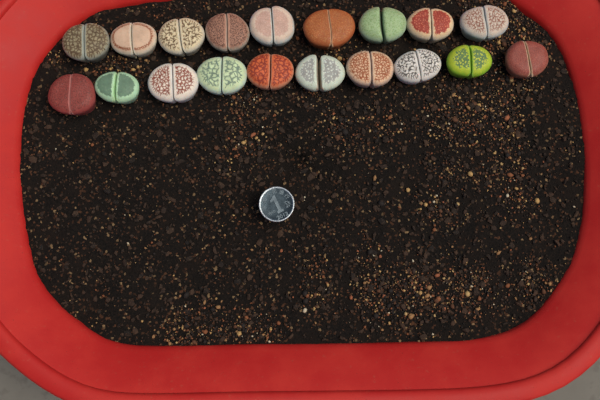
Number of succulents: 19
